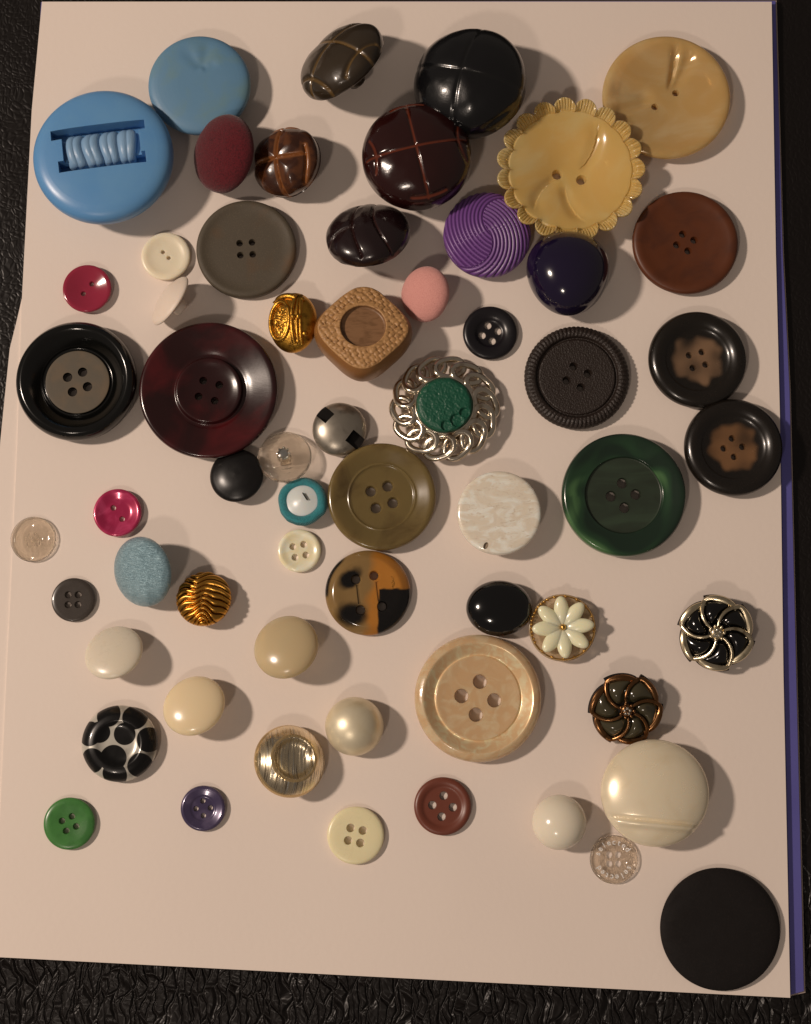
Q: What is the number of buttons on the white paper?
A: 60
